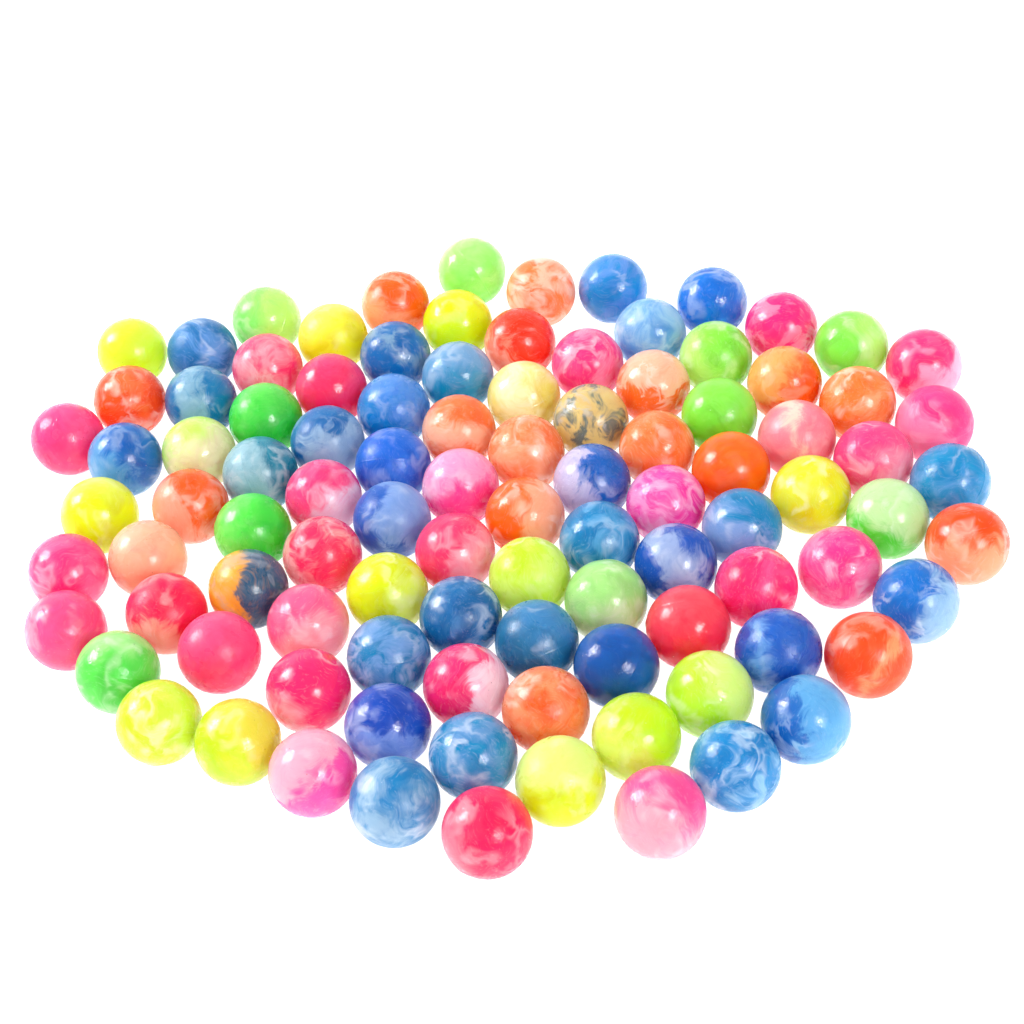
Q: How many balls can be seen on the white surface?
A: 99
